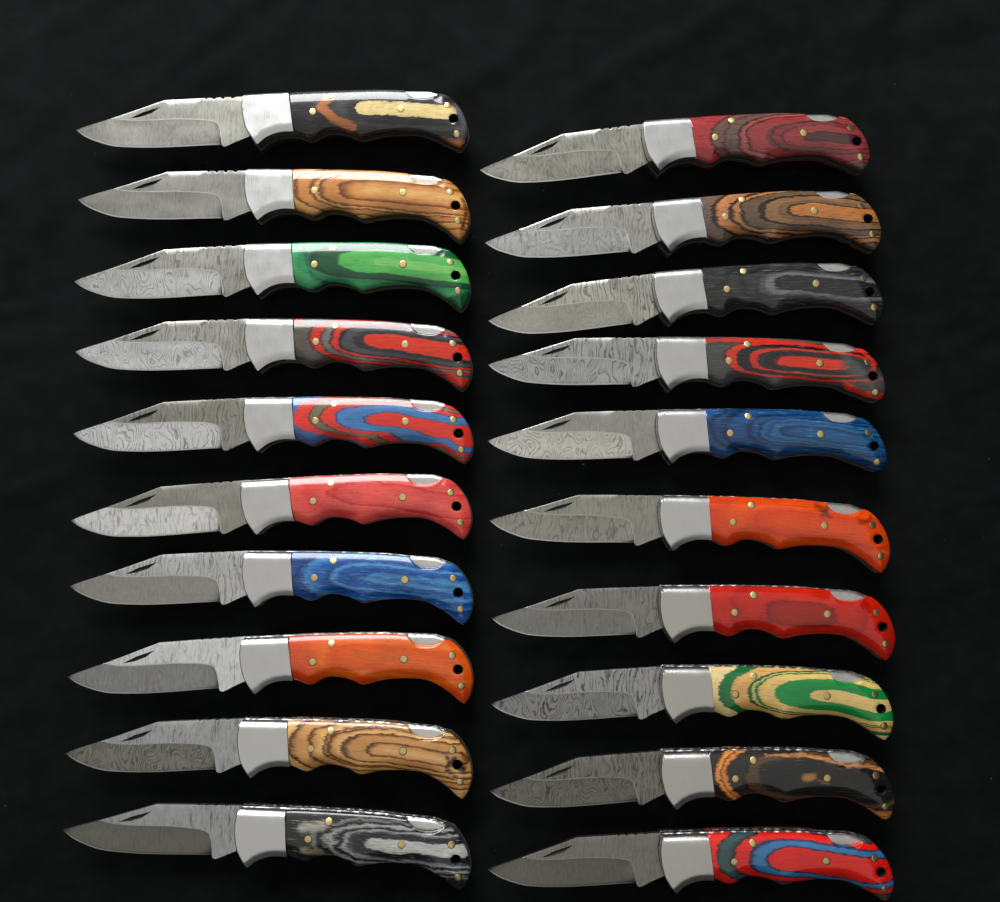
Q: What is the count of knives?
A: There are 20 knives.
